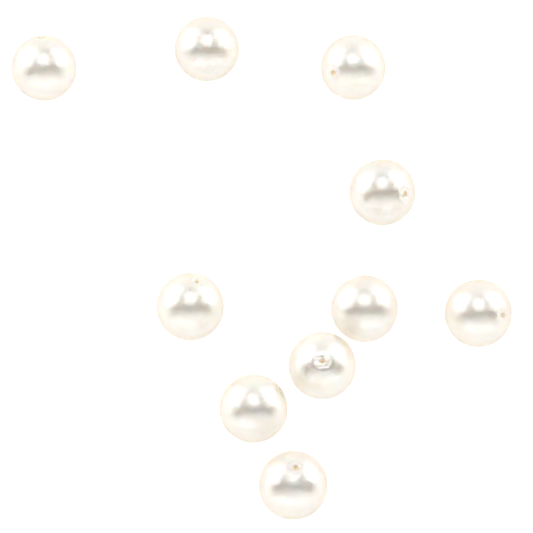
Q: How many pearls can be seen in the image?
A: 10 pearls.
